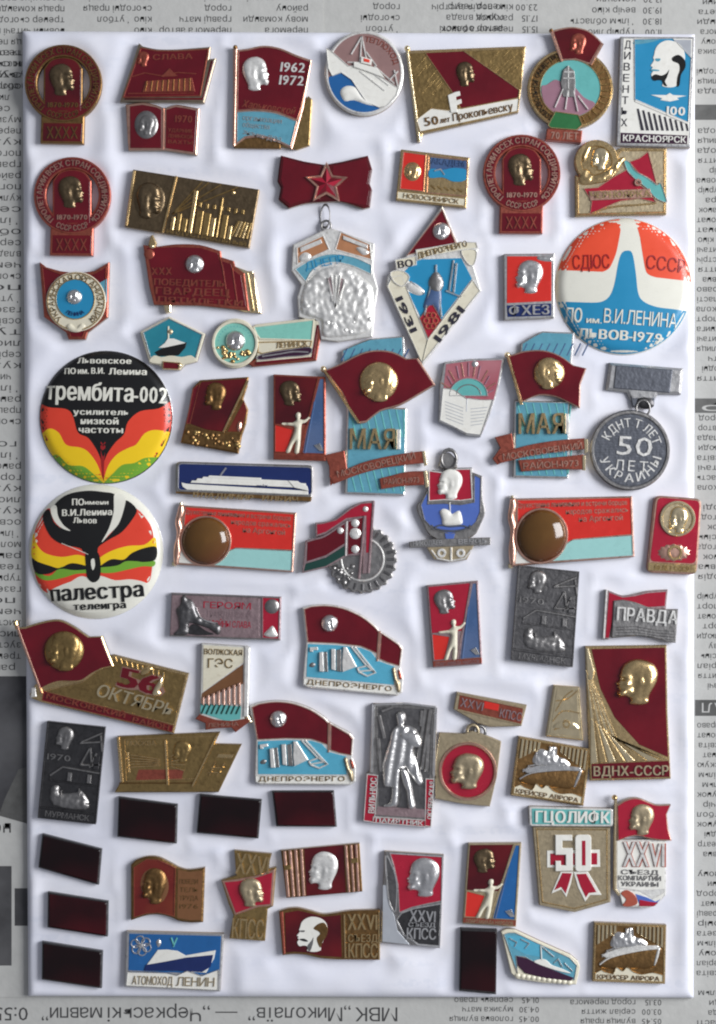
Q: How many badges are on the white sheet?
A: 68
